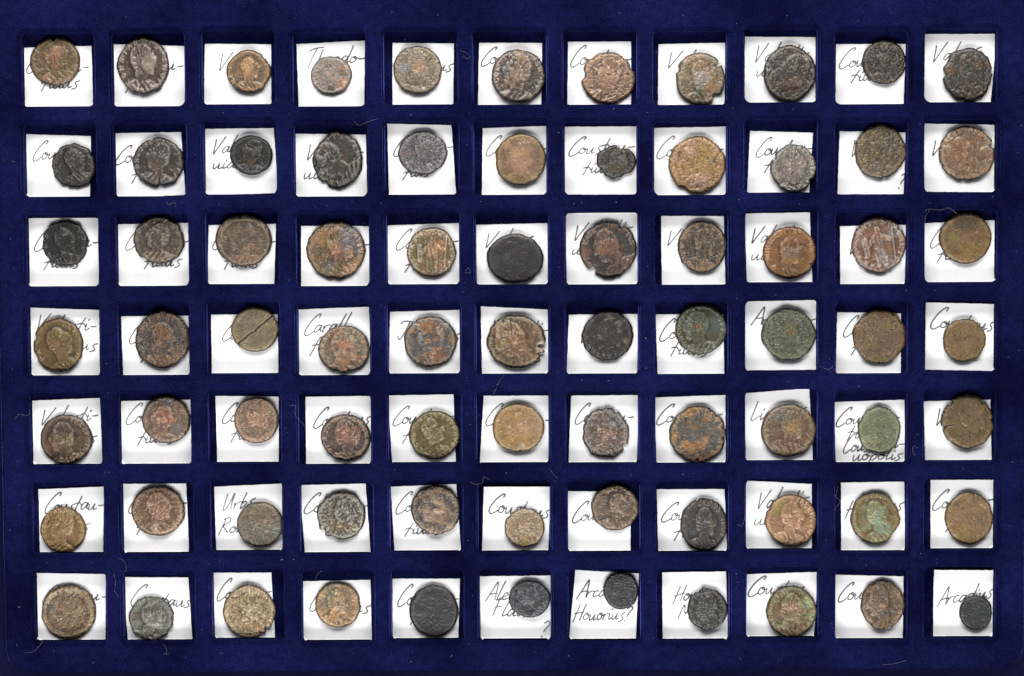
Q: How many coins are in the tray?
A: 77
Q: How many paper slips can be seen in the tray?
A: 77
